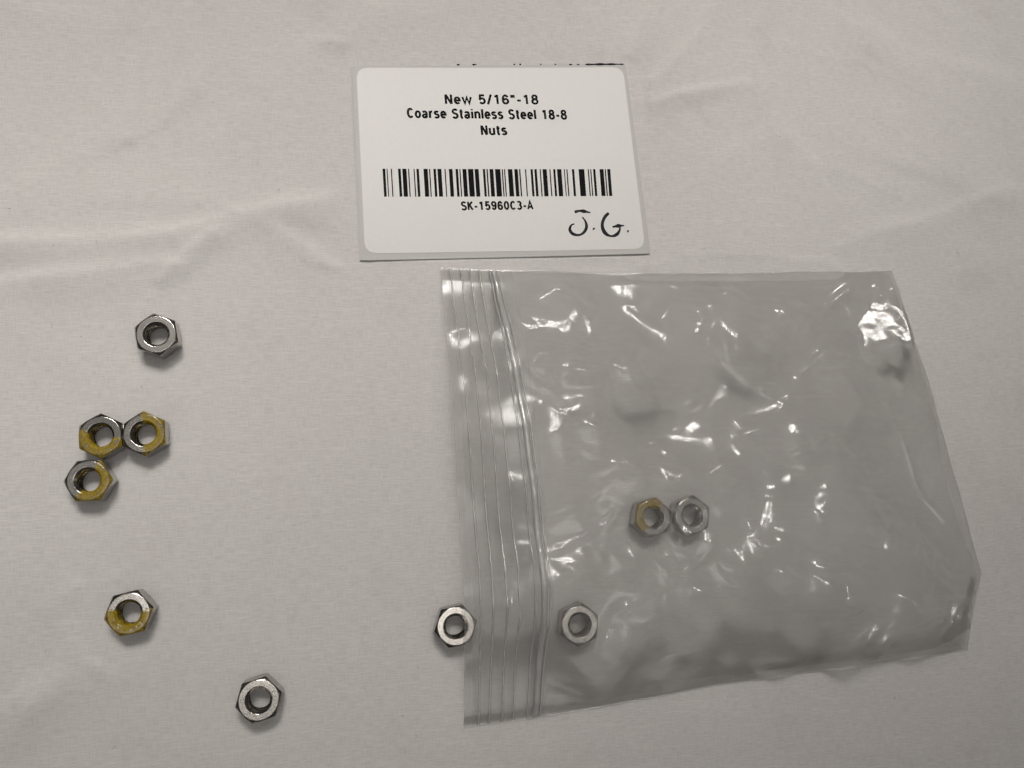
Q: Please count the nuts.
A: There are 10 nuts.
